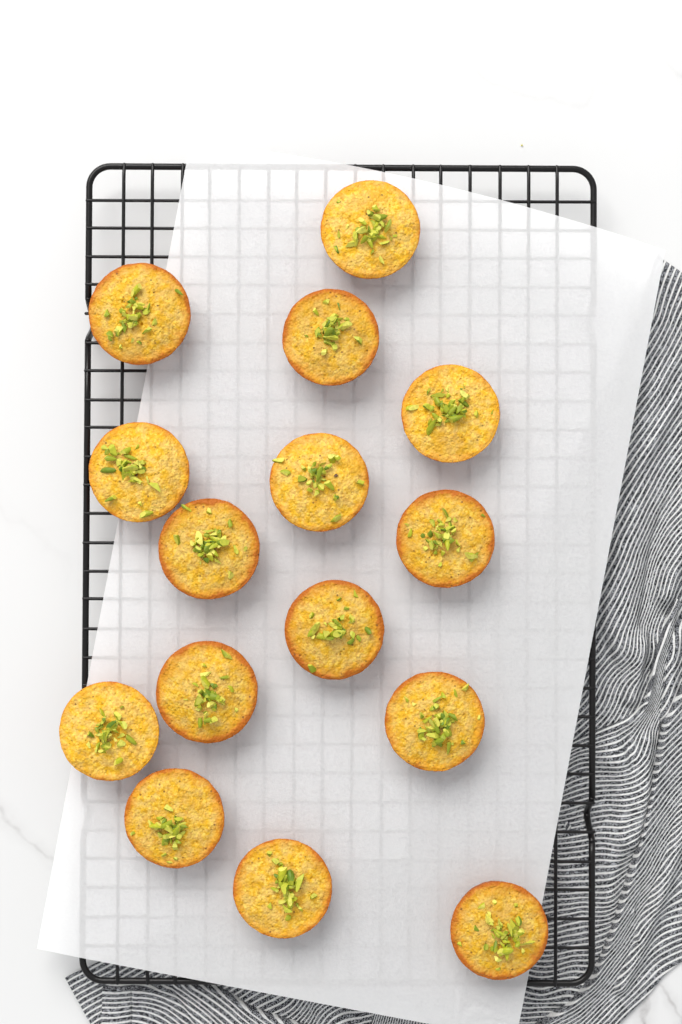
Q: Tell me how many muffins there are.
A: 15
